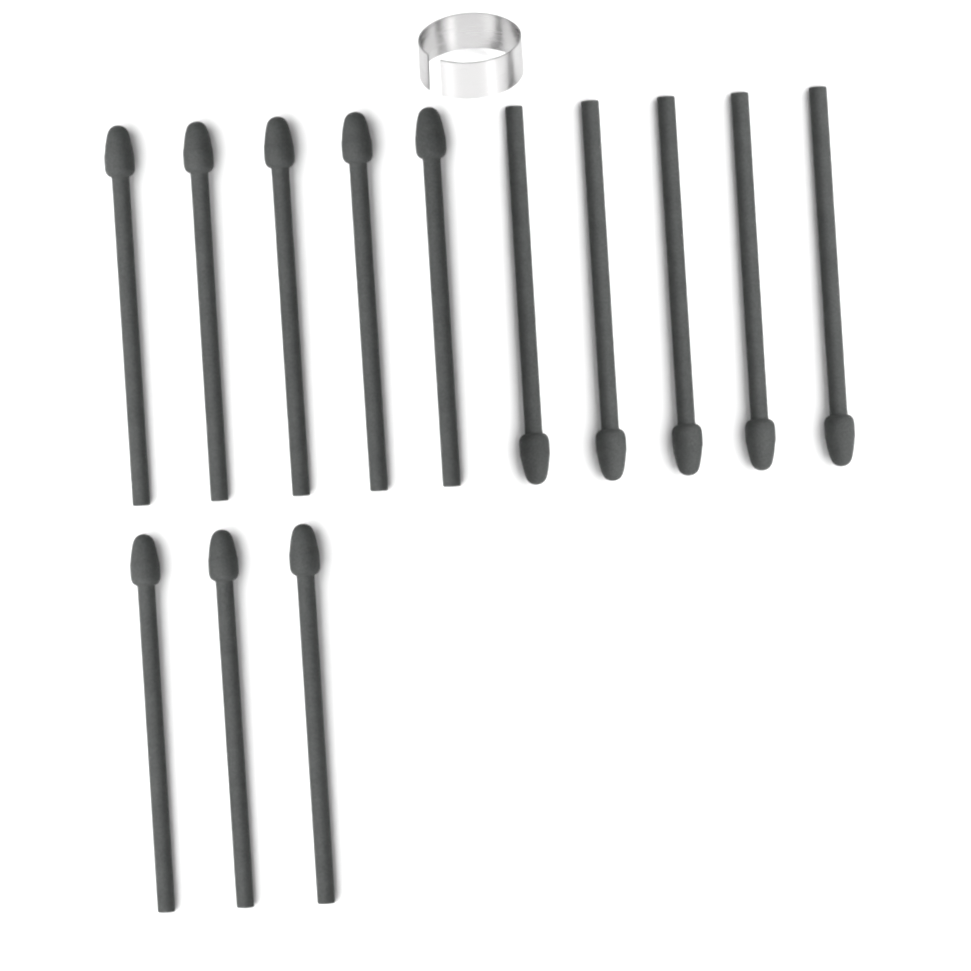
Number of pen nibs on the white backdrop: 13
